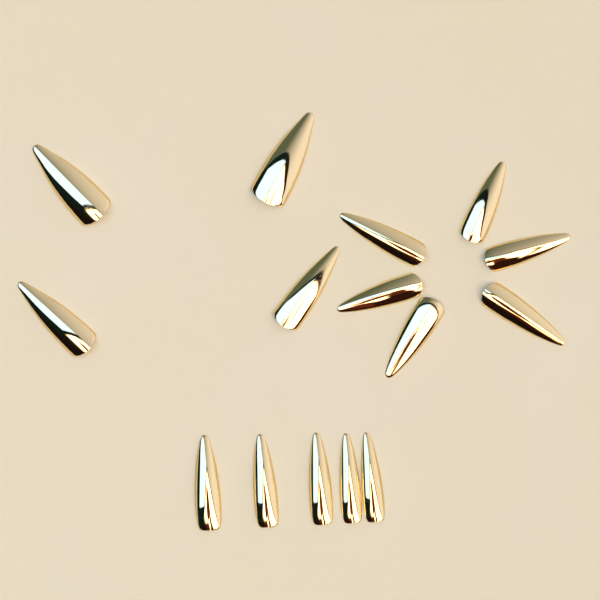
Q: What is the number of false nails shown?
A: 15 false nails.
